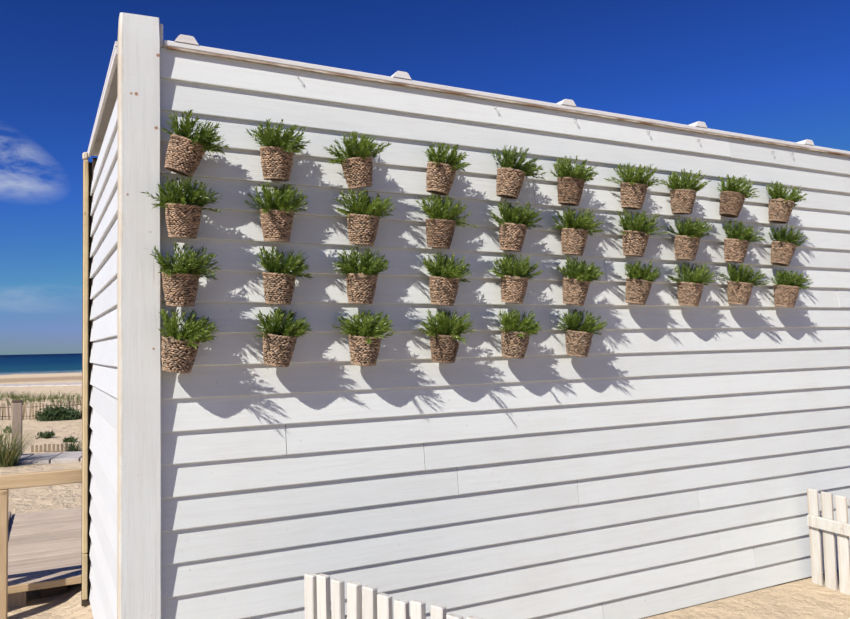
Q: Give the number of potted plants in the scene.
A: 36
